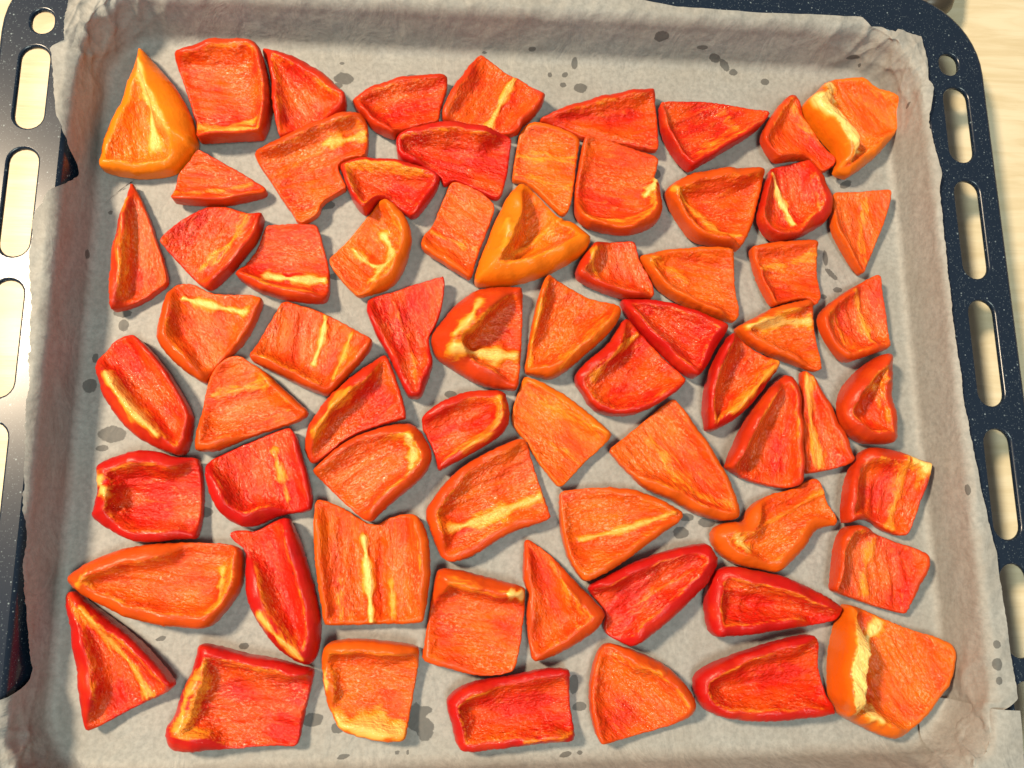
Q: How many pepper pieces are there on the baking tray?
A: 68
